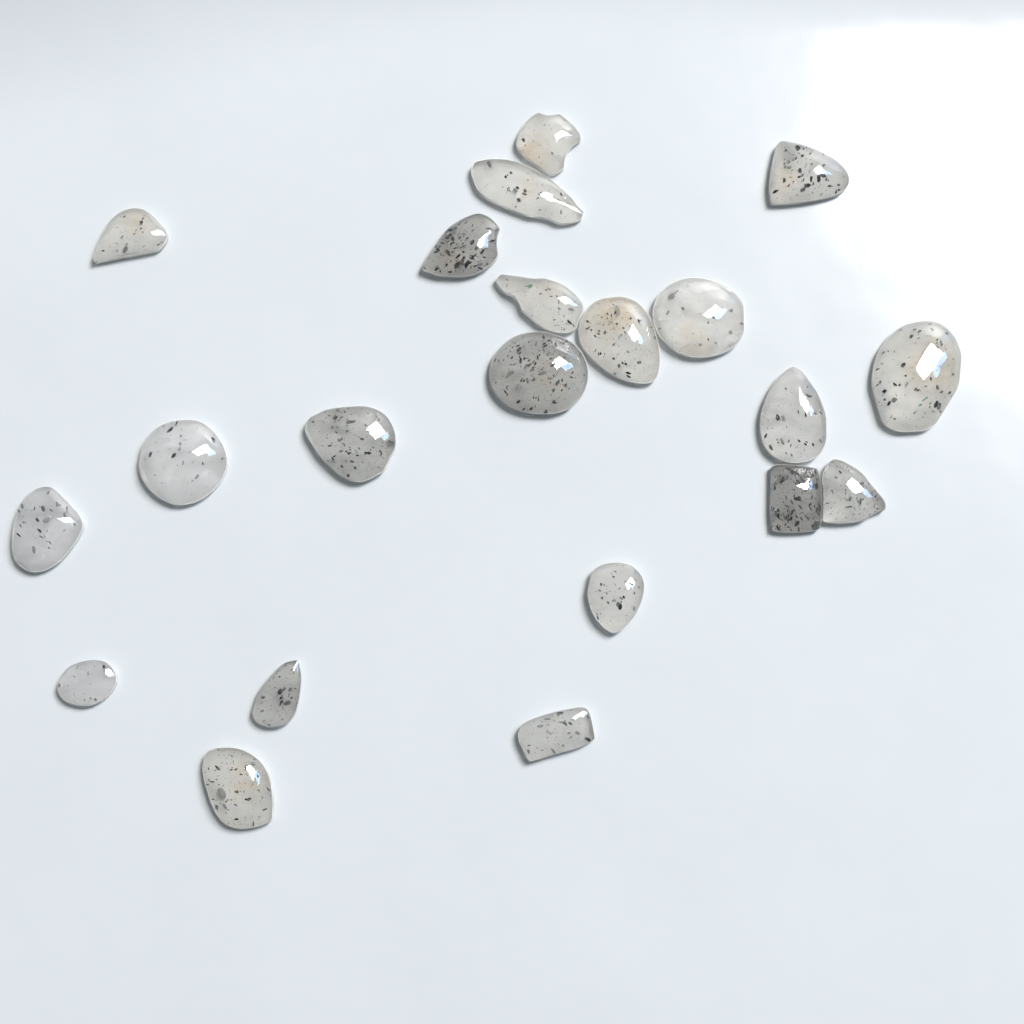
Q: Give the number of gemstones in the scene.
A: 21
